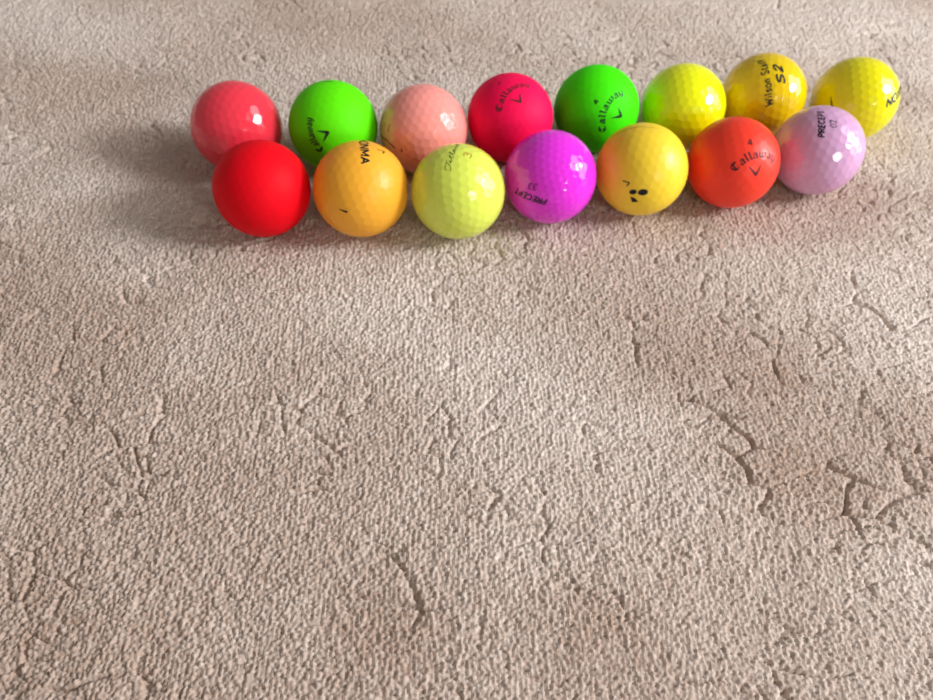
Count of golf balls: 15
